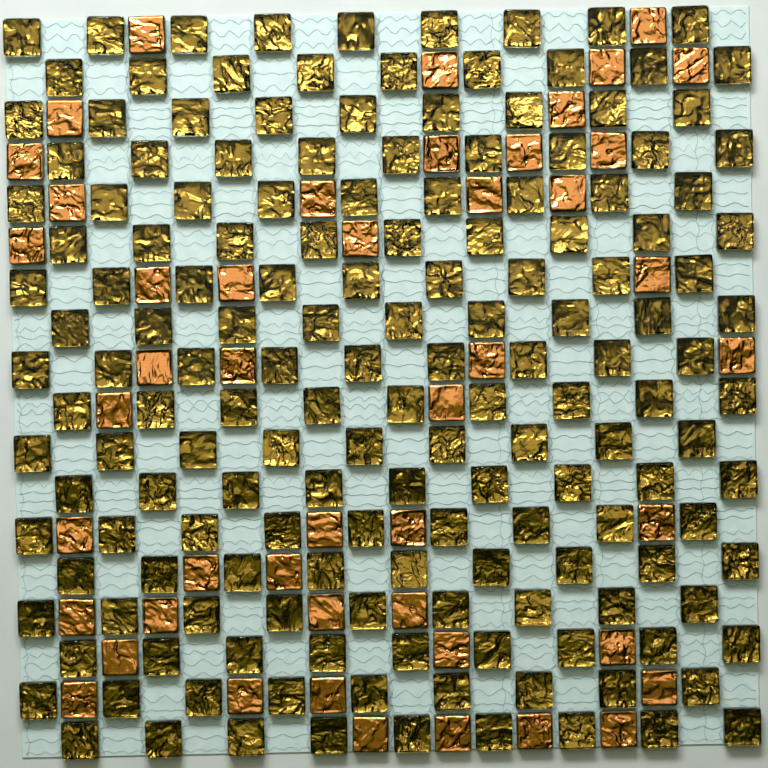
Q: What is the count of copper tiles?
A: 47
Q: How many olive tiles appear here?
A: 162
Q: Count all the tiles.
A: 209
